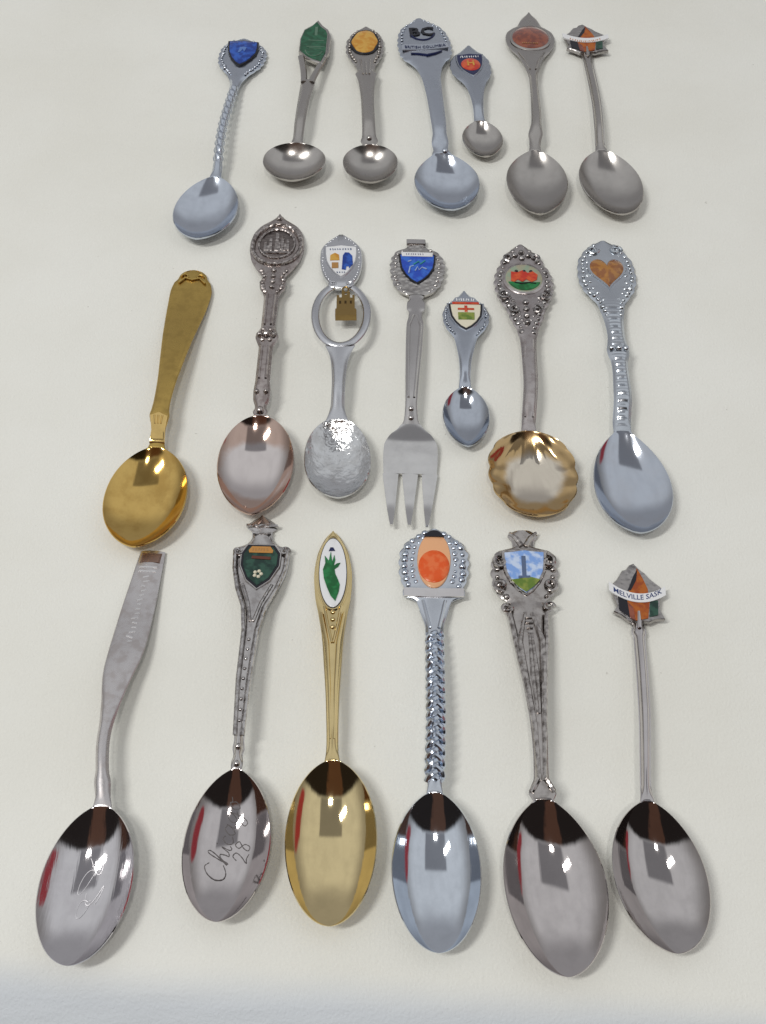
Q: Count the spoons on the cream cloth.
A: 19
